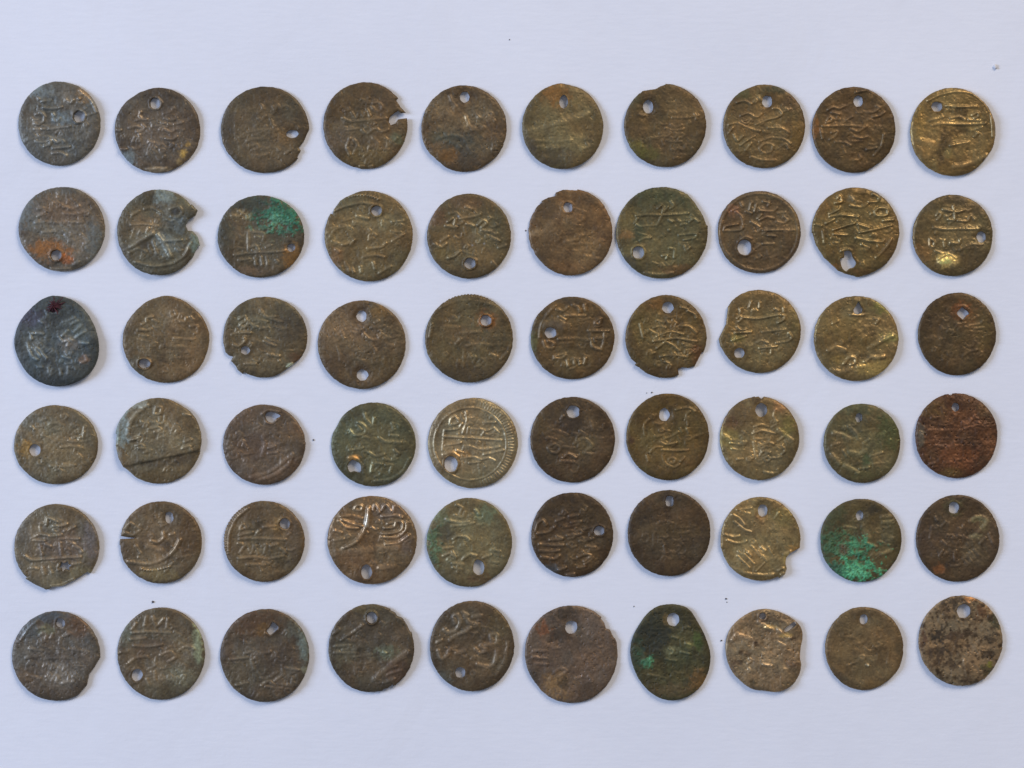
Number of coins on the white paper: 60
